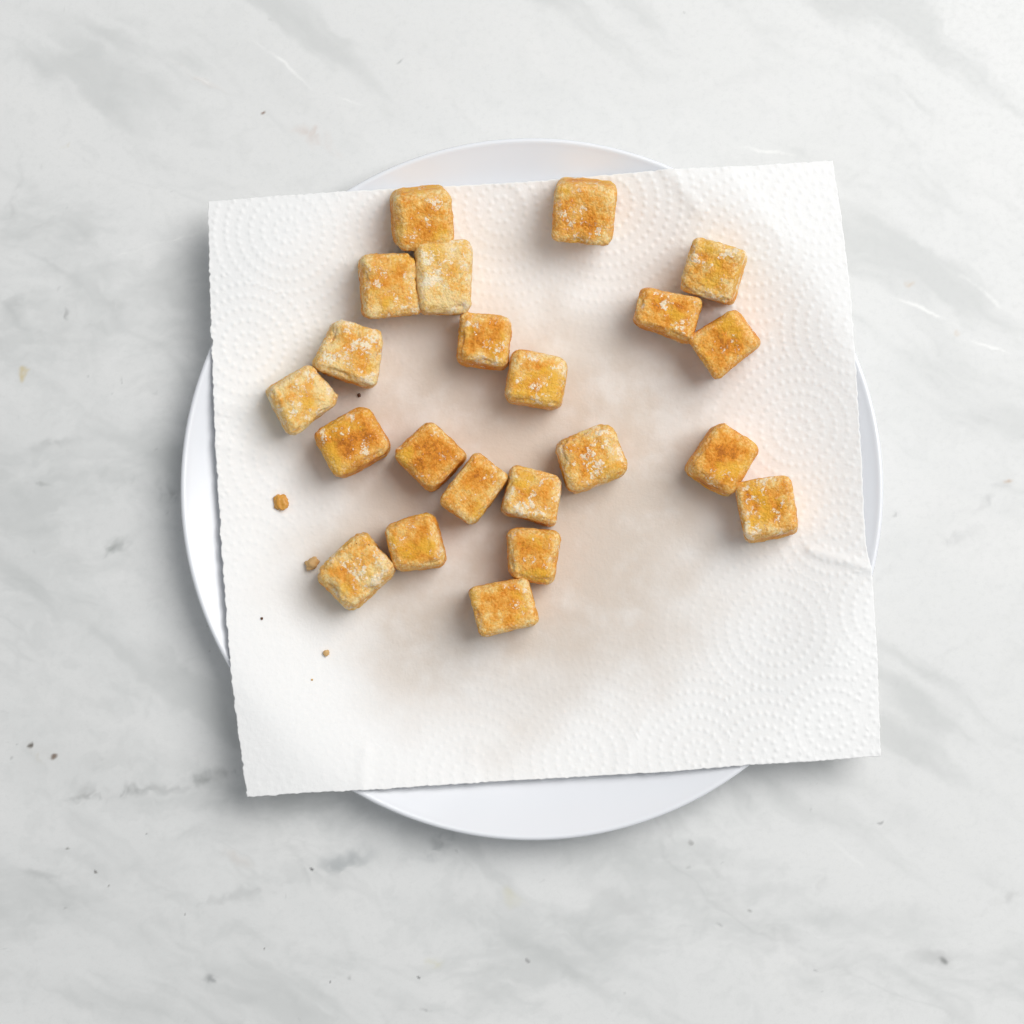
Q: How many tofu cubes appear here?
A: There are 22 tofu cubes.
